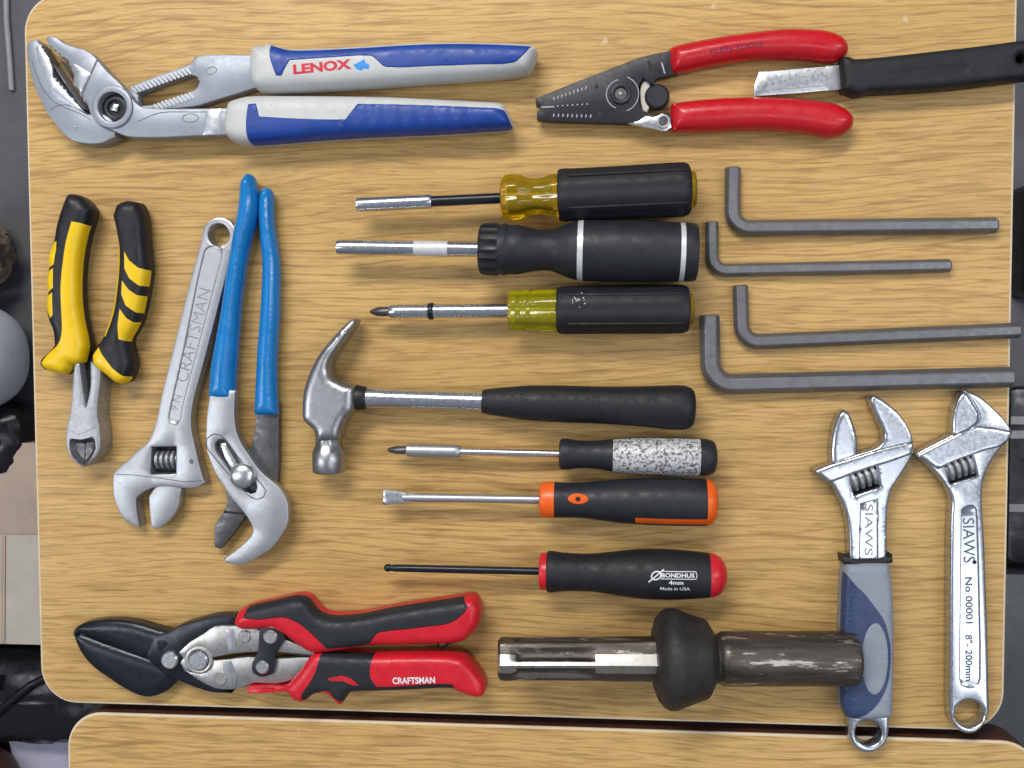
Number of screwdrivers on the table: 6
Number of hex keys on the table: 4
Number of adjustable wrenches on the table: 3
